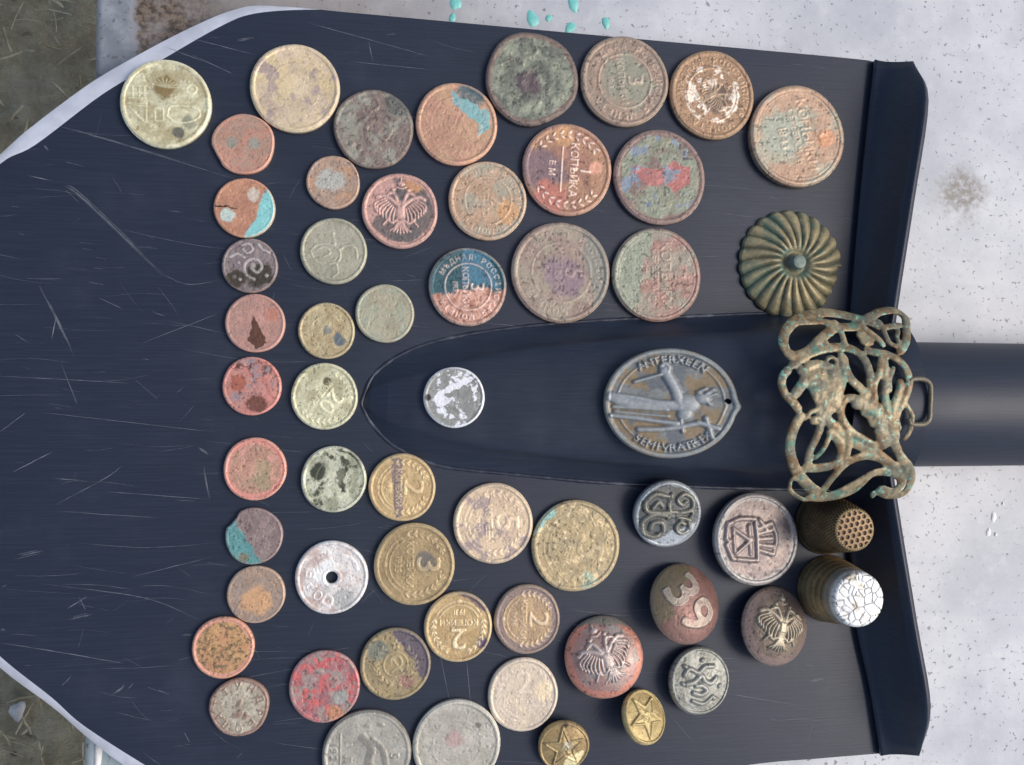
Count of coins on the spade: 44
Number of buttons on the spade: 8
